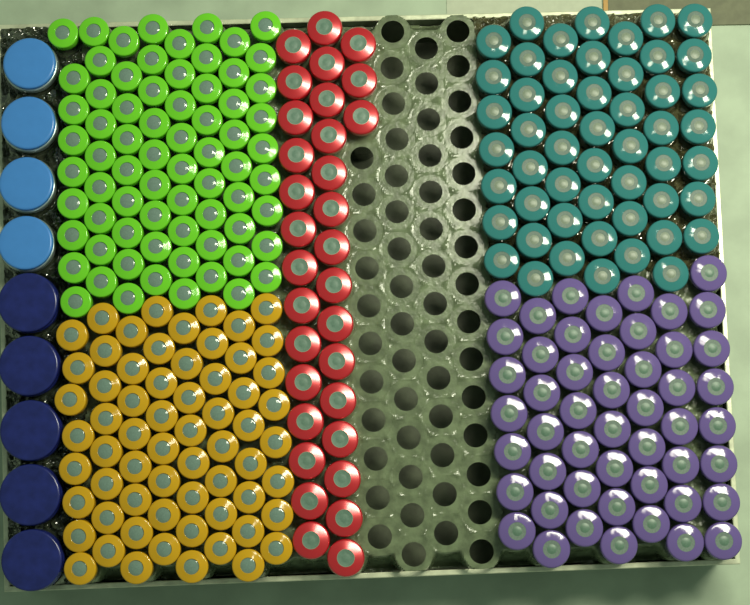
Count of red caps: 32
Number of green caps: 72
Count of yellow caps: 64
